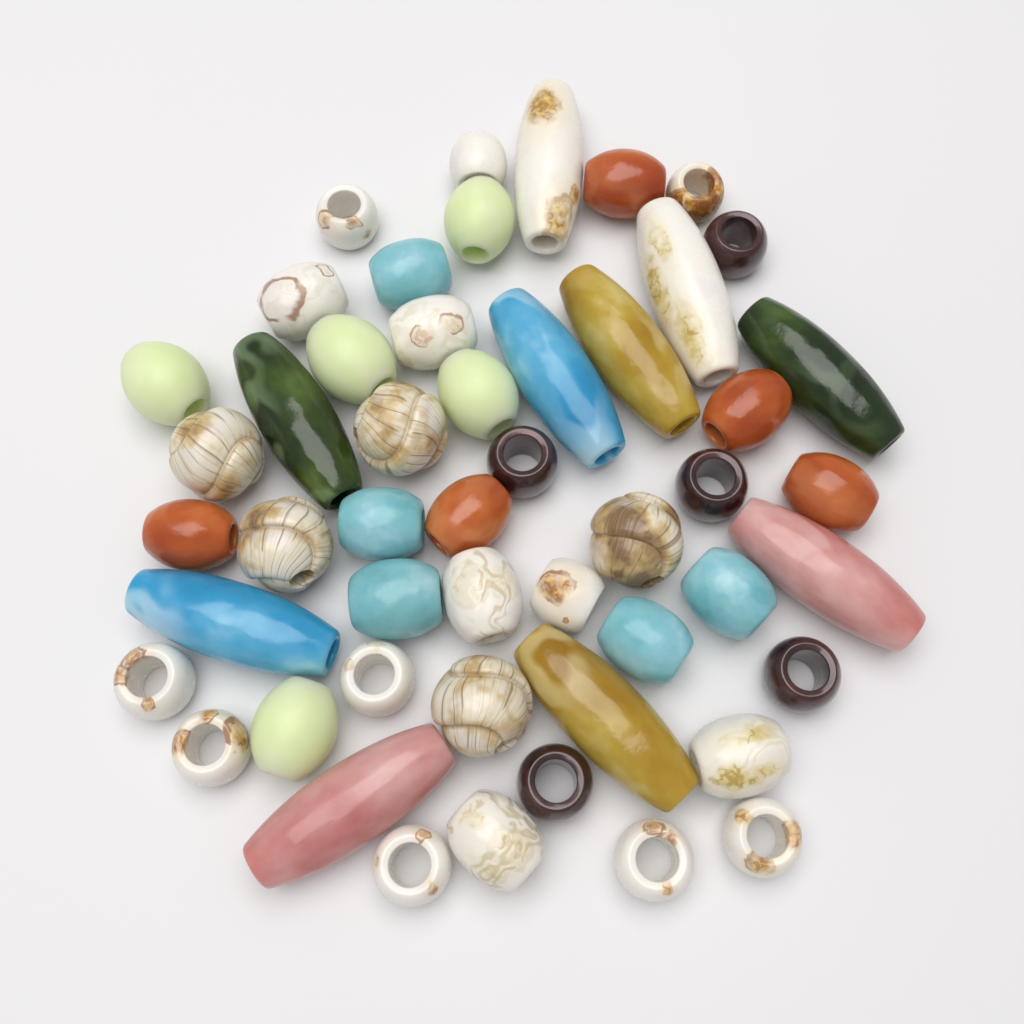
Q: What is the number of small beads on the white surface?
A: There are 40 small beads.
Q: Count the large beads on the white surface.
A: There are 10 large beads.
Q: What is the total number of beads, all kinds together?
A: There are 50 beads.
